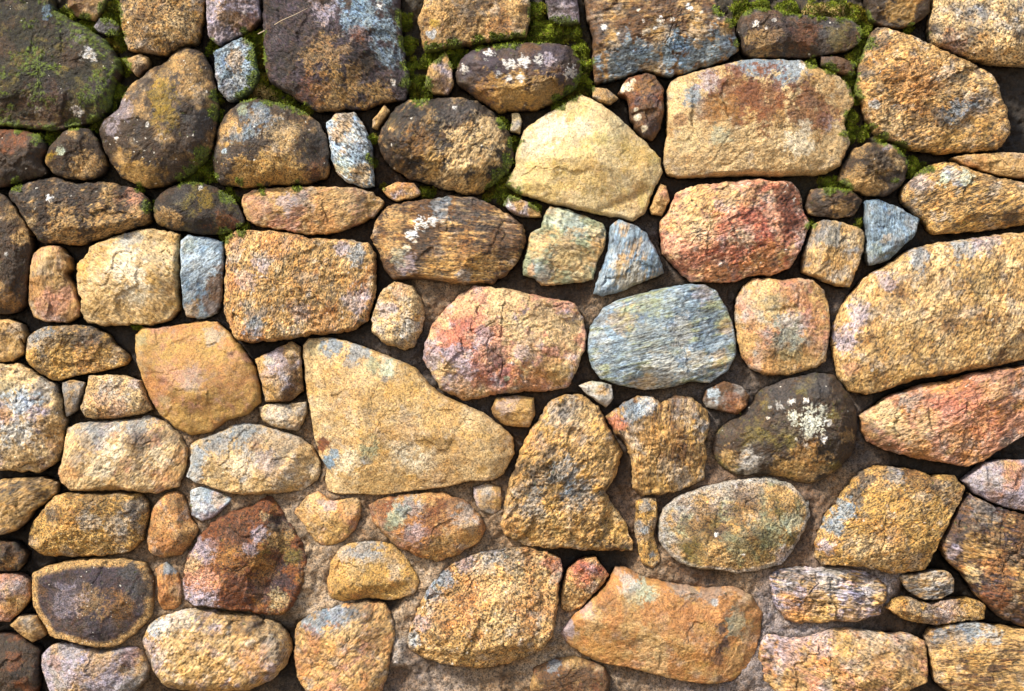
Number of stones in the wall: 106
